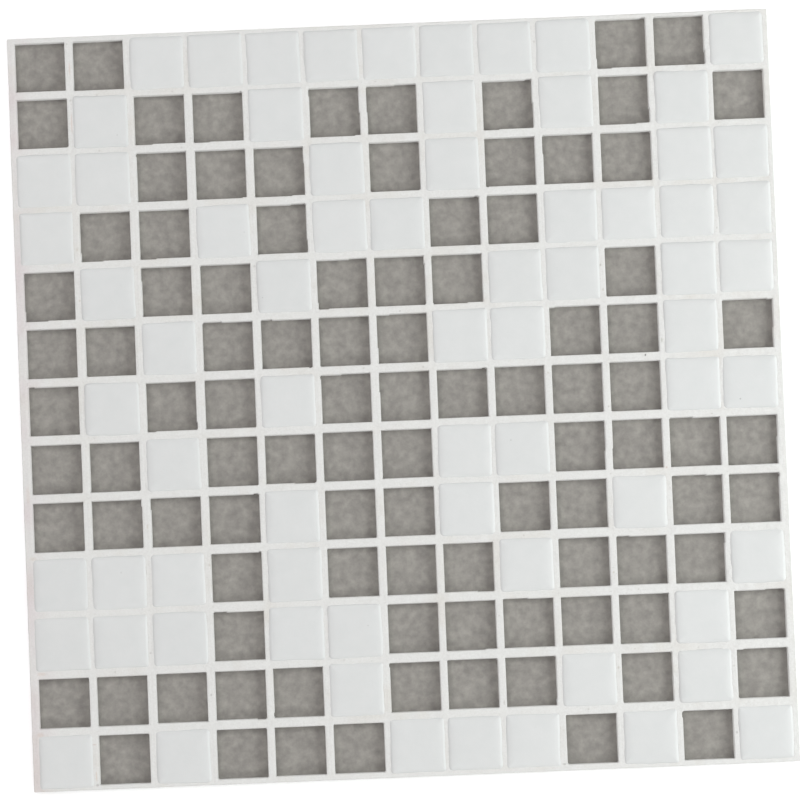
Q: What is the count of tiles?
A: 70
